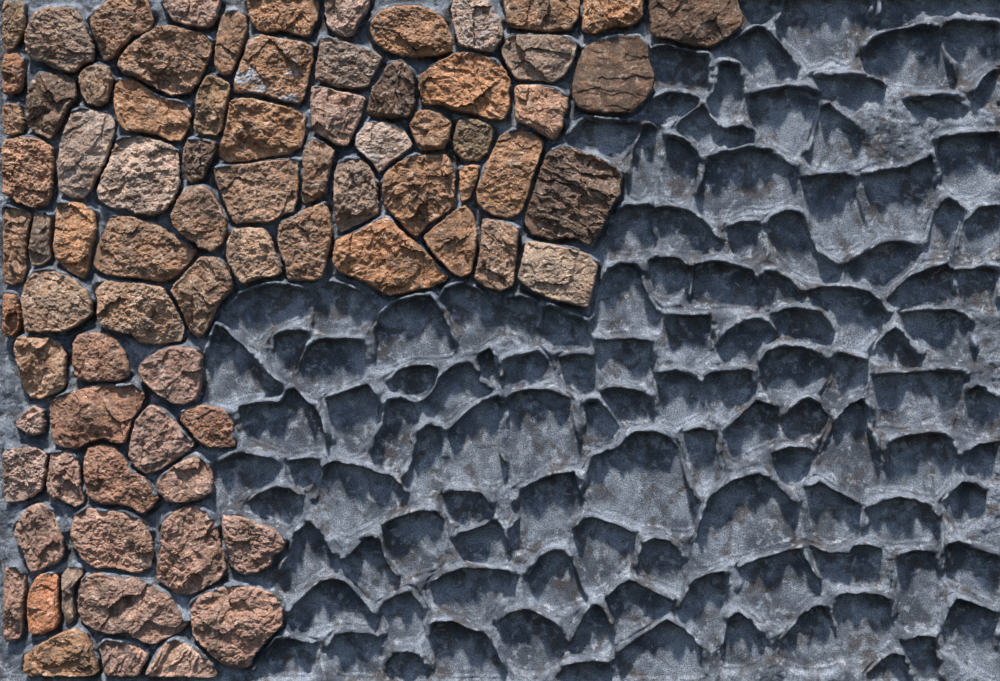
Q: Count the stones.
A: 80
